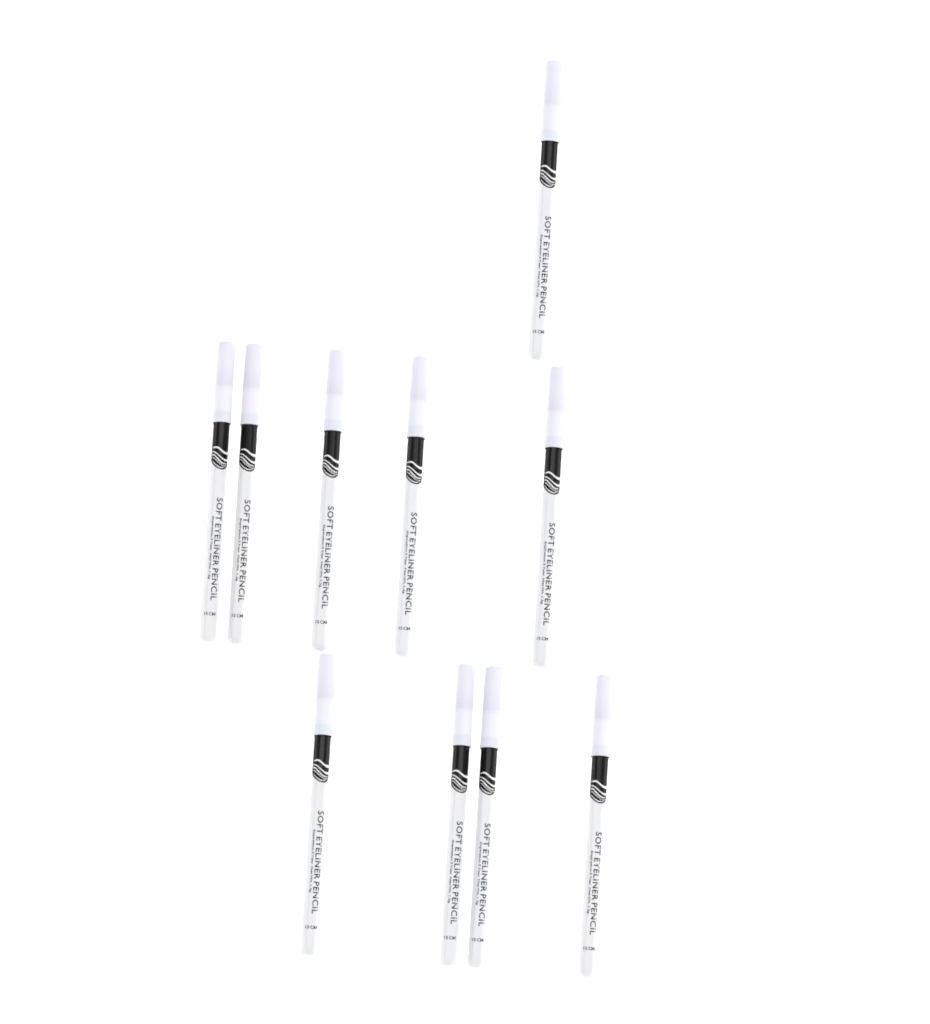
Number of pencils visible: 10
